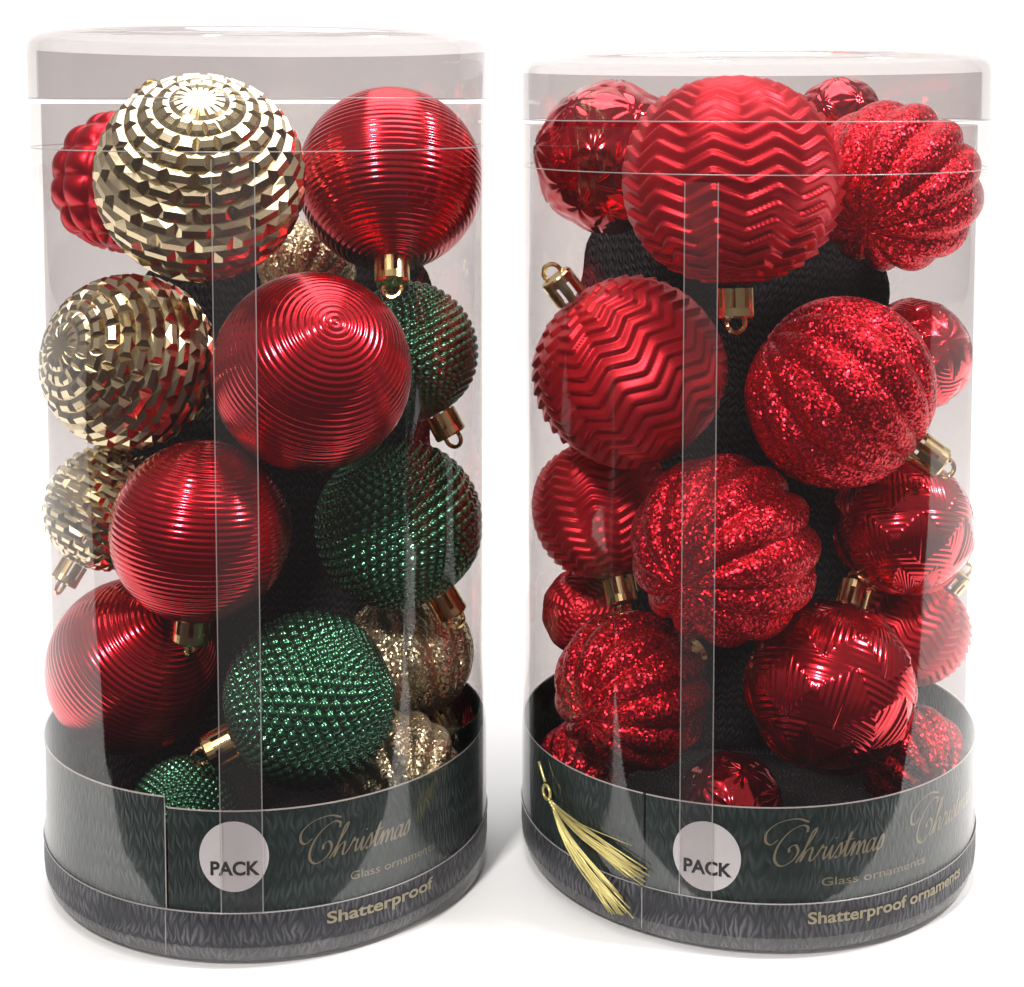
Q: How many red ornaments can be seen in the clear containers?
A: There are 22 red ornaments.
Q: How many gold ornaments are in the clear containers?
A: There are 6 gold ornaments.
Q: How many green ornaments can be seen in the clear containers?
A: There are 4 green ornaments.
